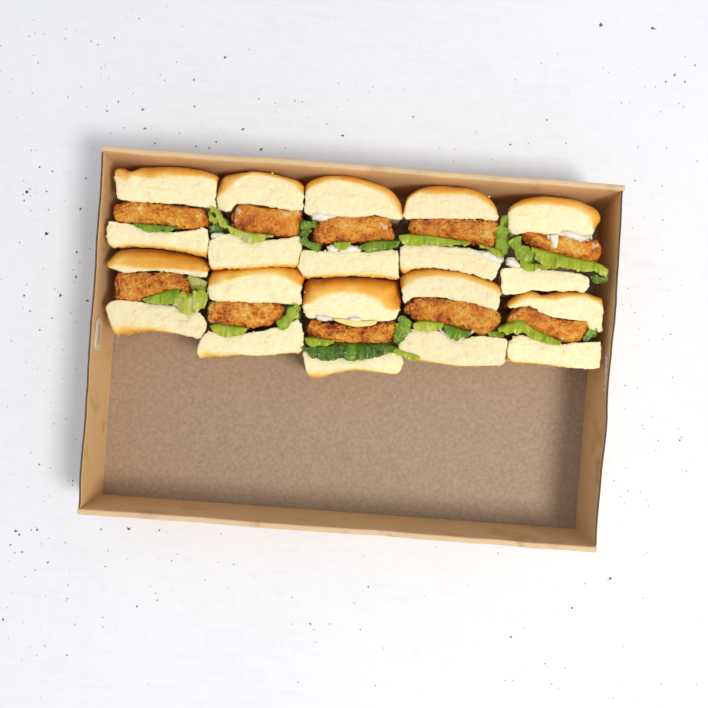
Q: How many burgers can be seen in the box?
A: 10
